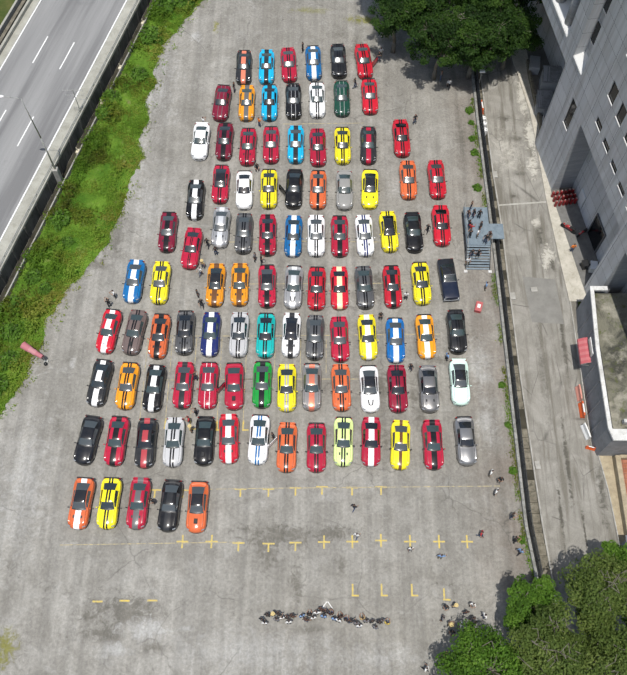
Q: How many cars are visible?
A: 103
